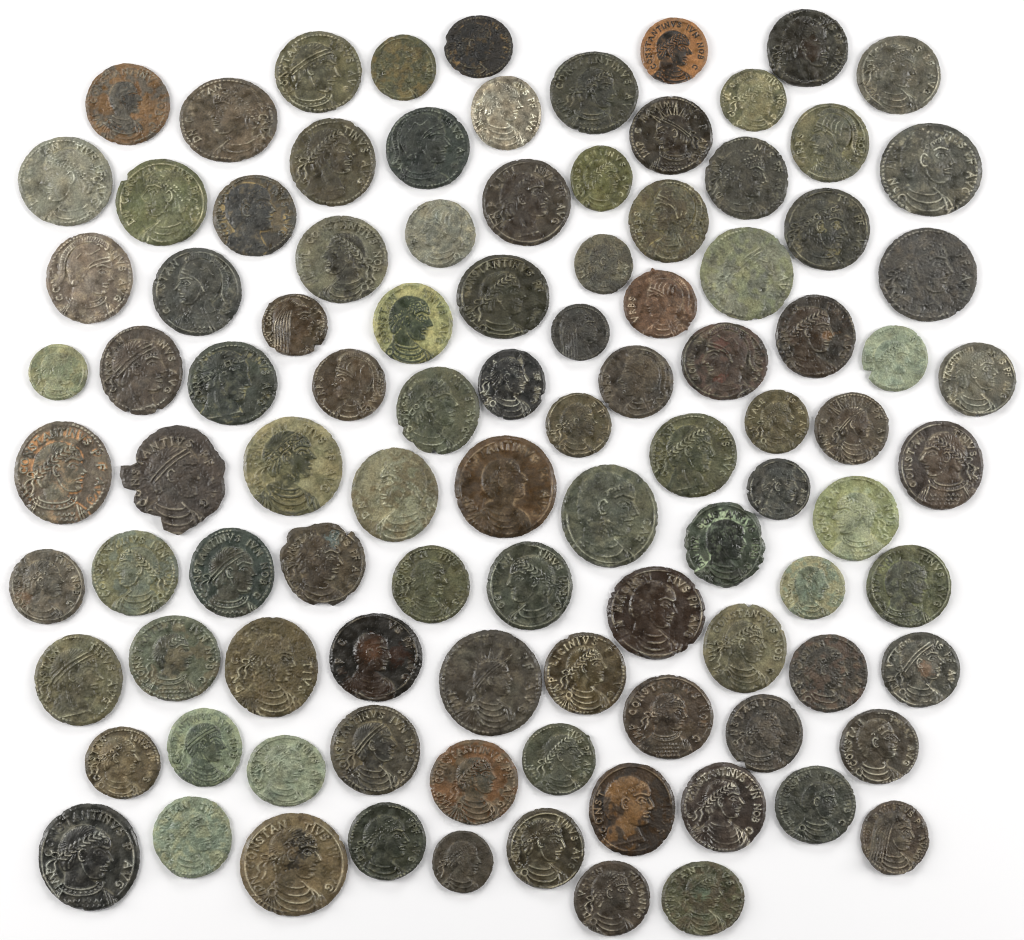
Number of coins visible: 100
